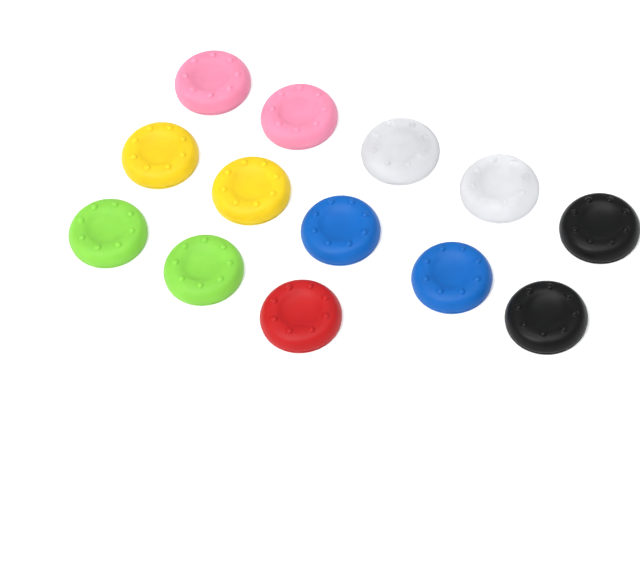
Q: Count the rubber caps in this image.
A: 13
